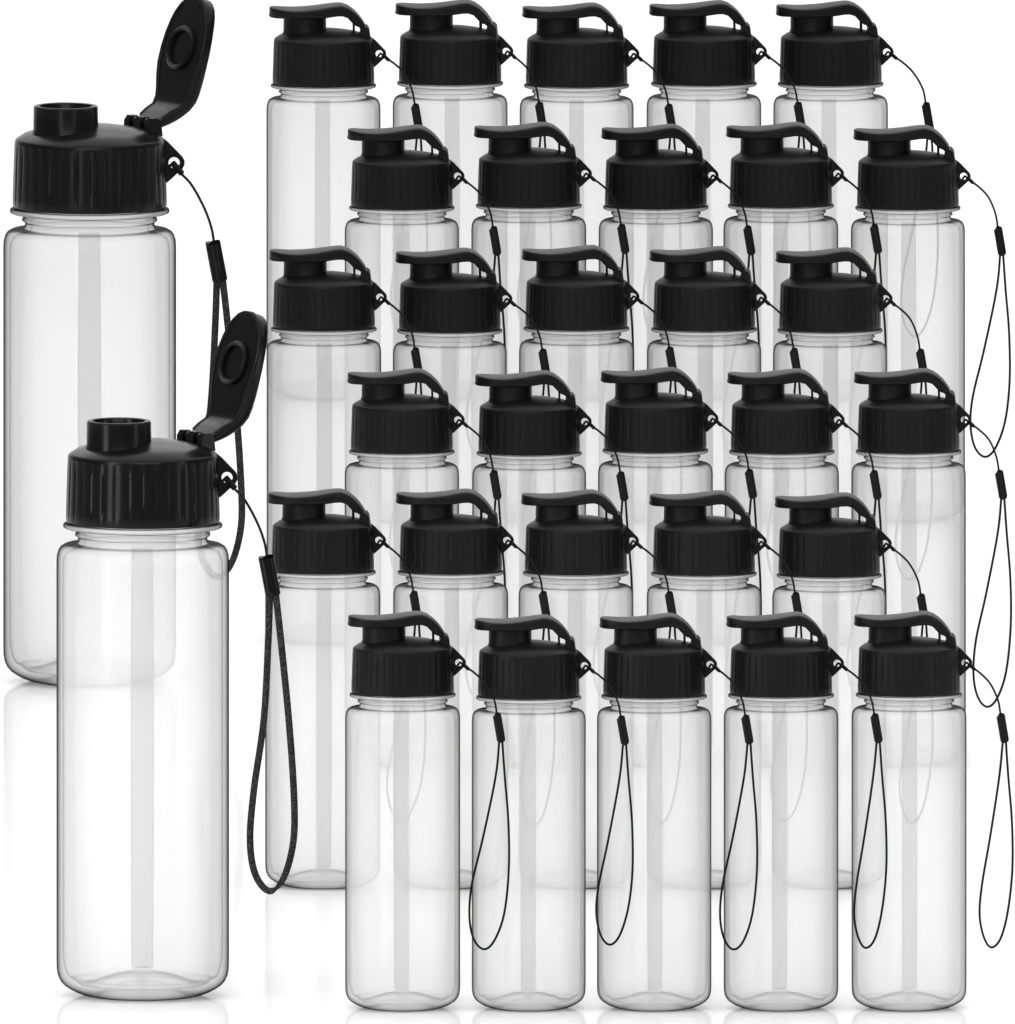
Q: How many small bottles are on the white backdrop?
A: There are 30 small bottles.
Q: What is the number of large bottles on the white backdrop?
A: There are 2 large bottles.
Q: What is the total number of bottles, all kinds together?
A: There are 32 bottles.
